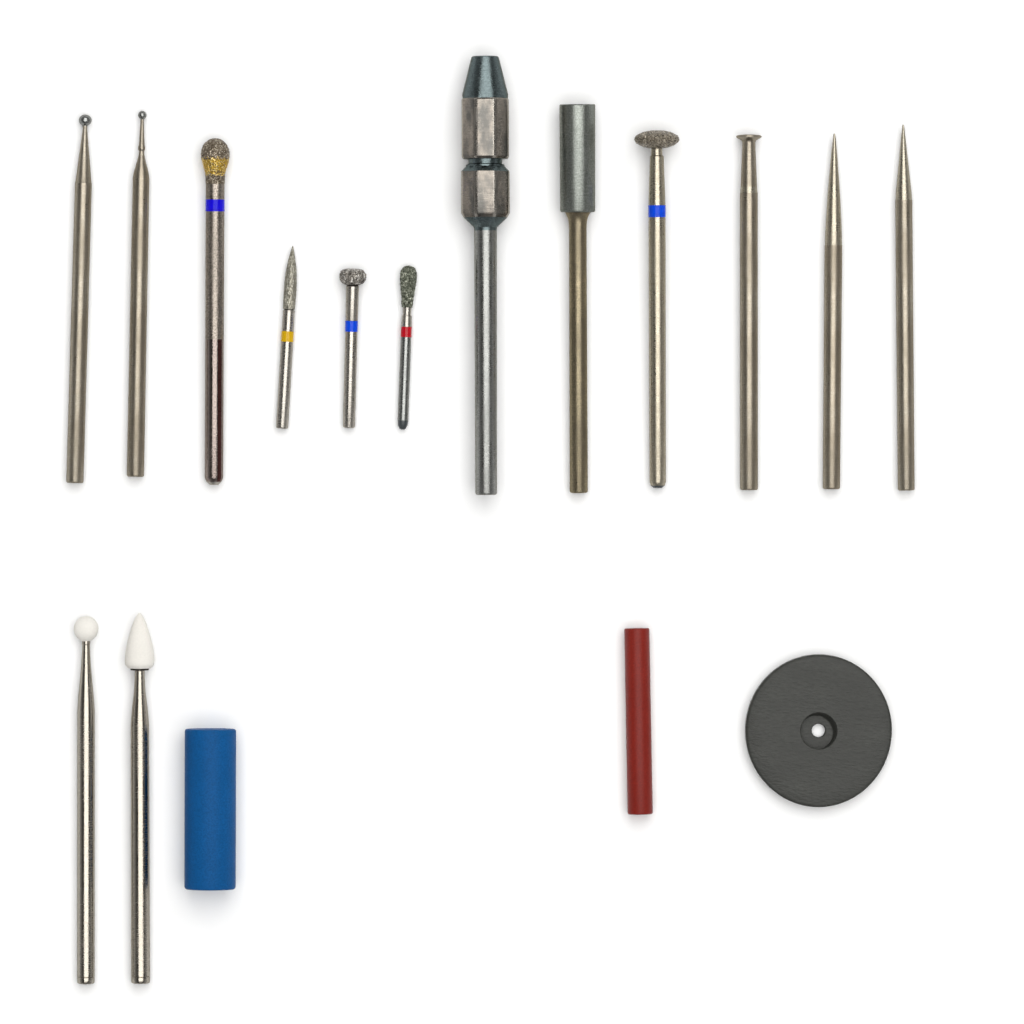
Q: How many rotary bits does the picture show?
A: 14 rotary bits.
